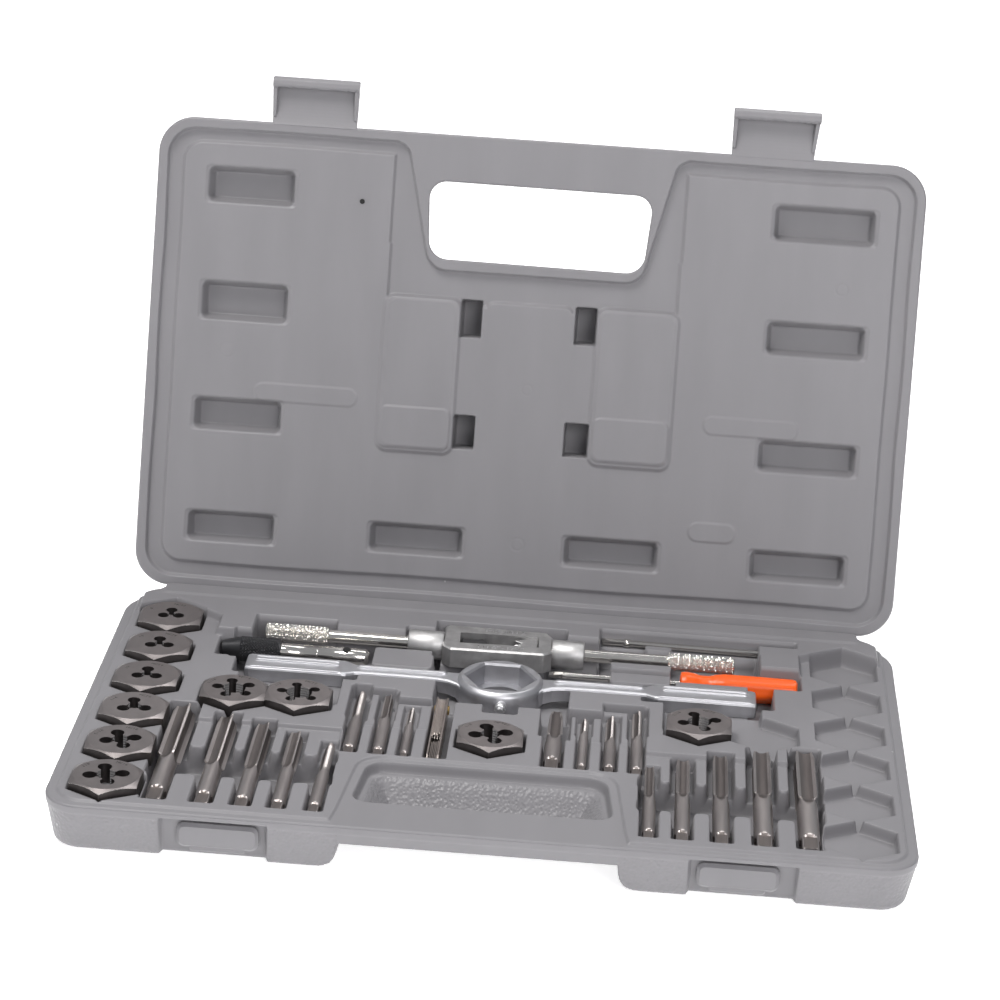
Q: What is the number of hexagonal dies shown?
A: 10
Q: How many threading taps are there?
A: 17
